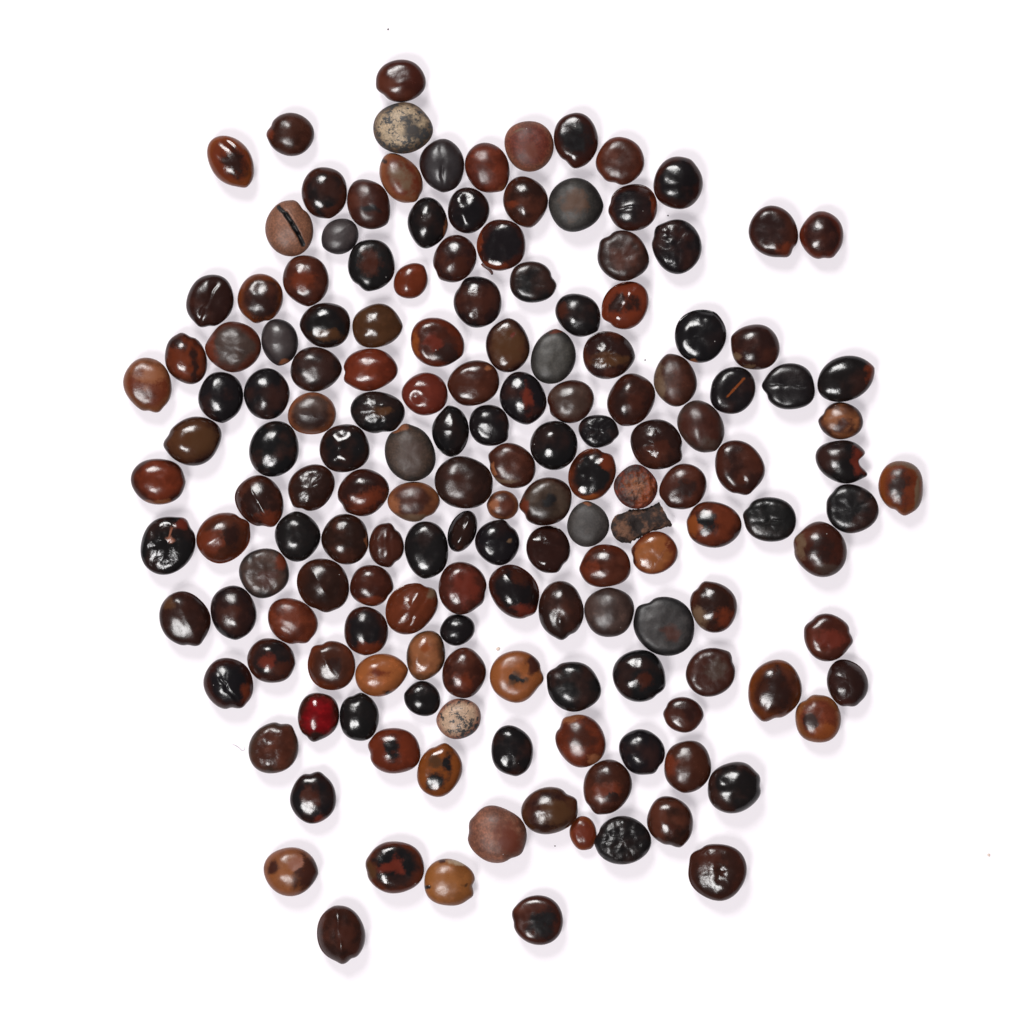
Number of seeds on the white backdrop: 159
